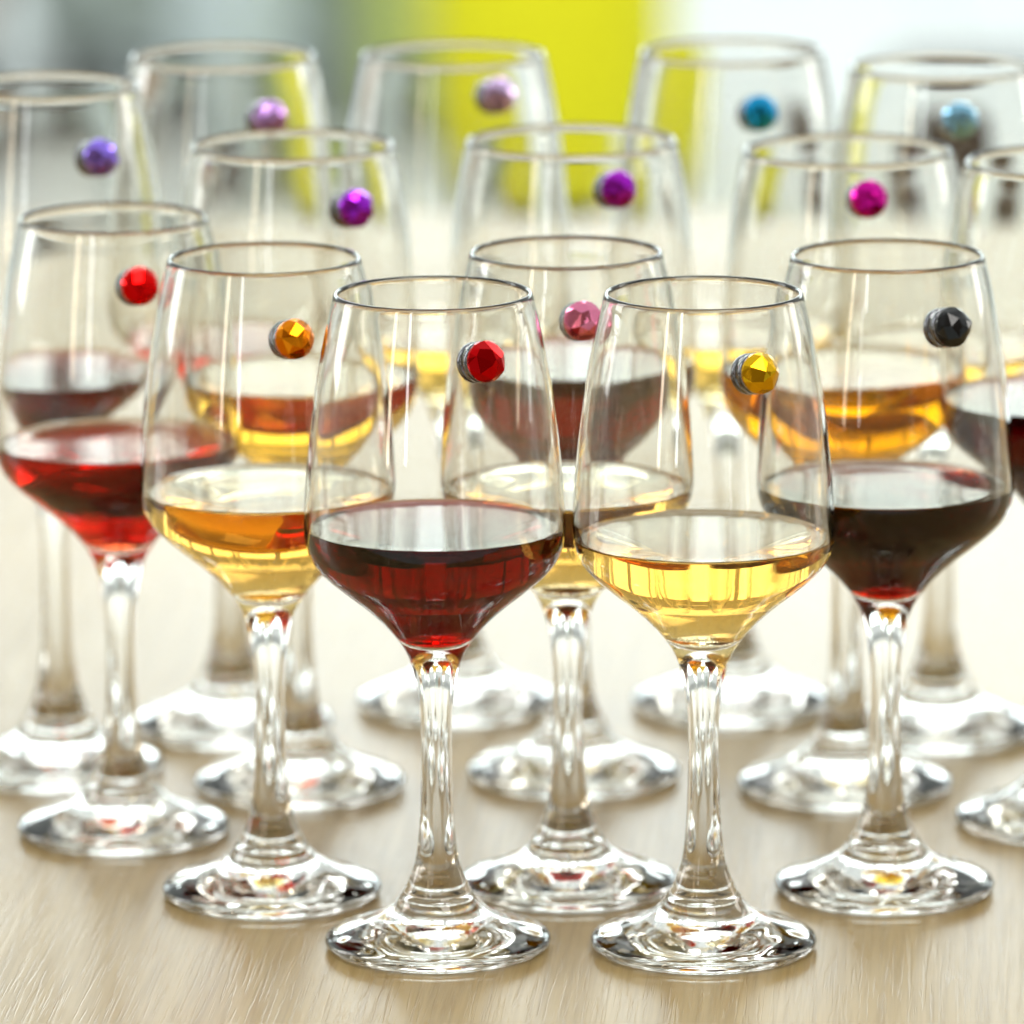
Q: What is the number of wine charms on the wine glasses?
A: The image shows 14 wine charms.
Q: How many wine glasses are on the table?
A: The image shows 15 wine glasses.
